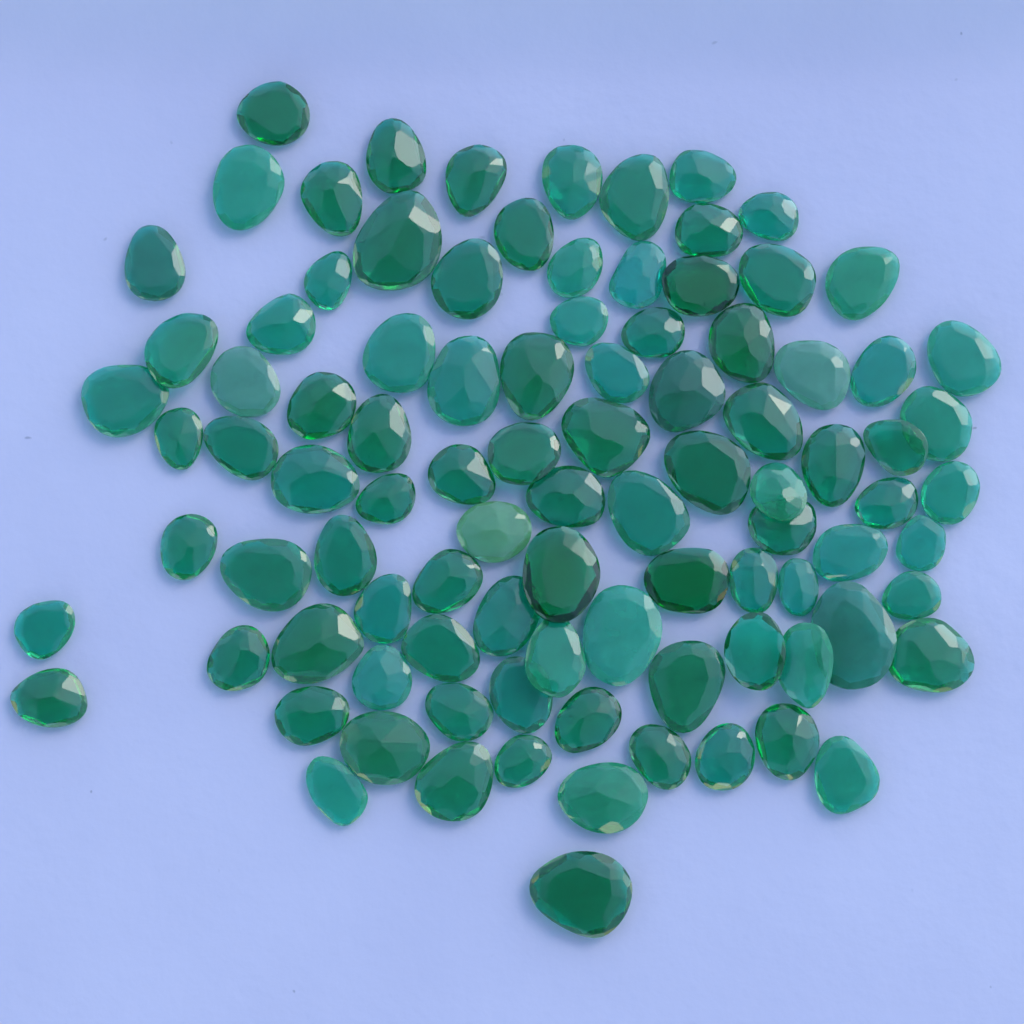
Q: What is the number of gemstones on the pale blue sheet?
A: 96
